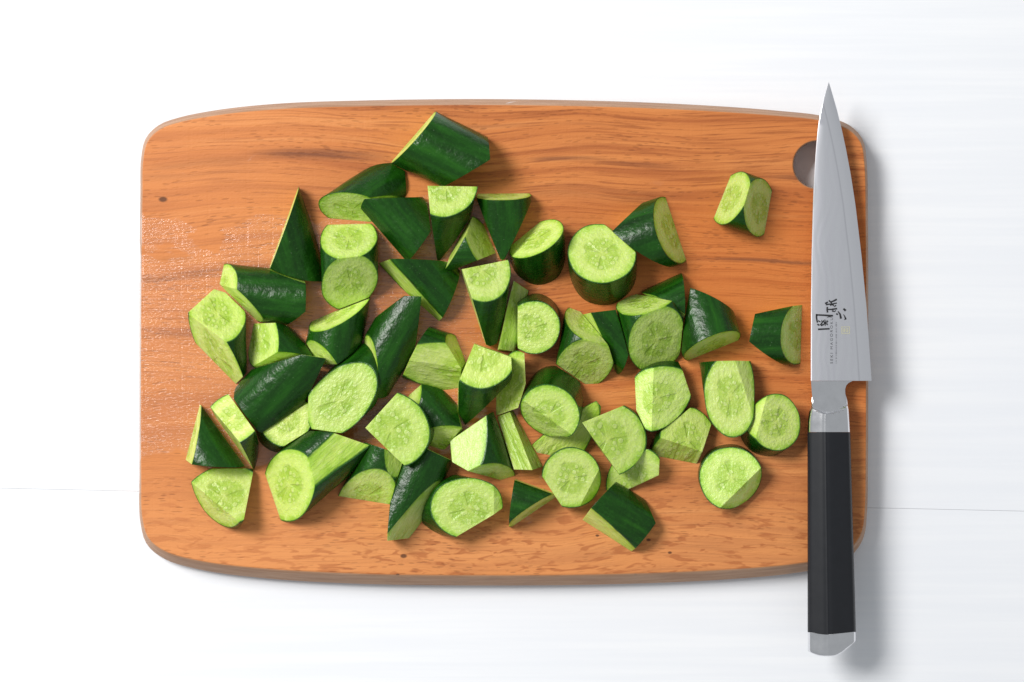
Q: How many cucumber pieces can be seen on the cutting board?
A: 56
